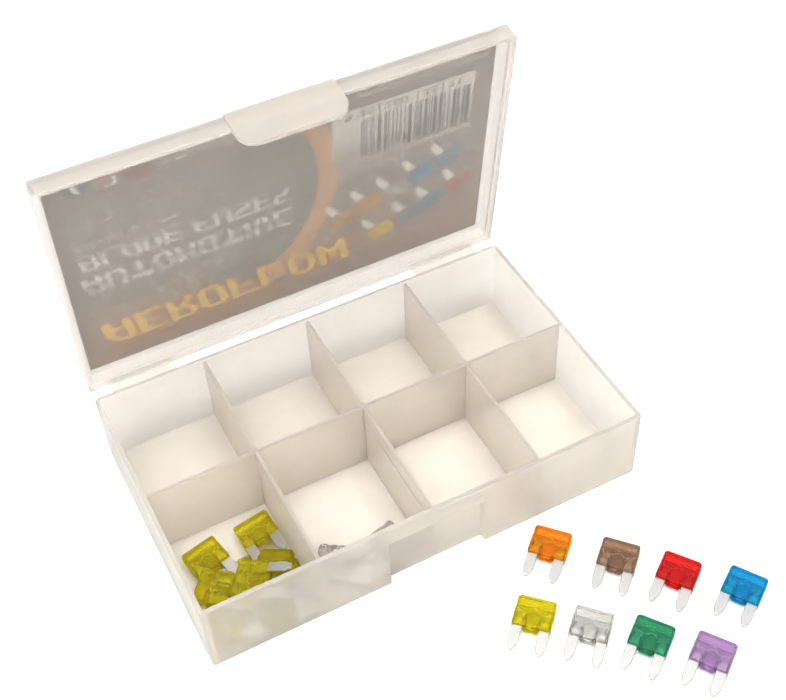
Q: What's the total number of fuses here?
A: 18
